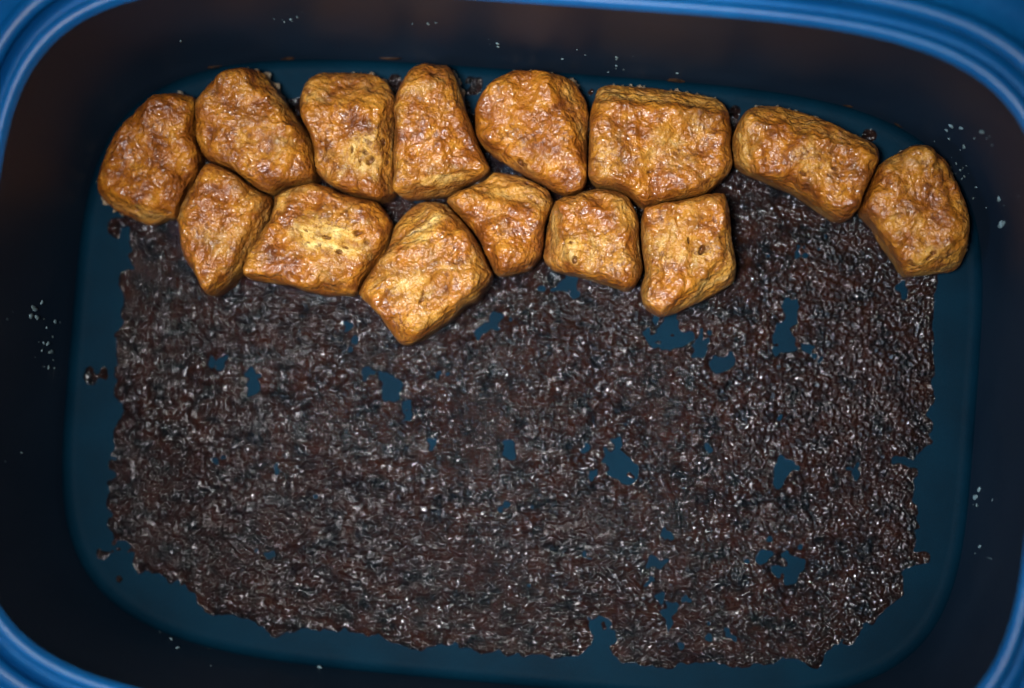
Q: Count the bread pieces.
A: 14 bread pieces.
